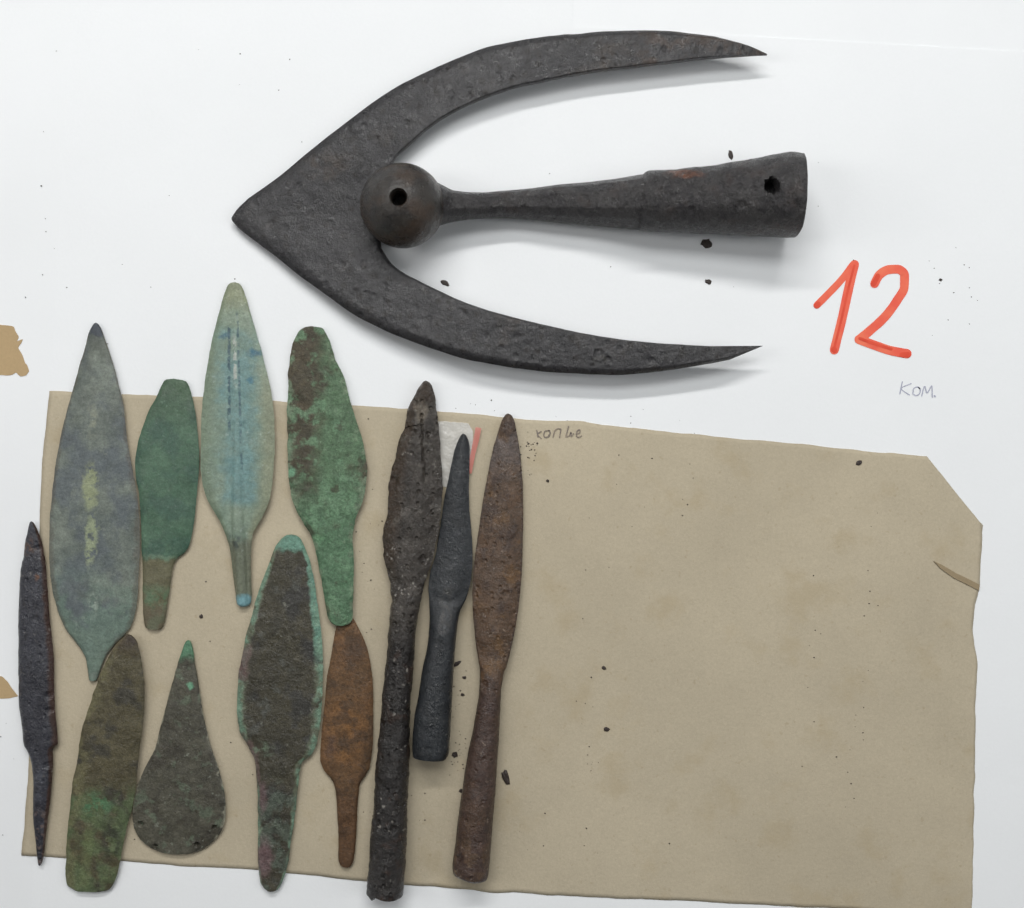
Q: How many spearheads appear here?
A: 12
